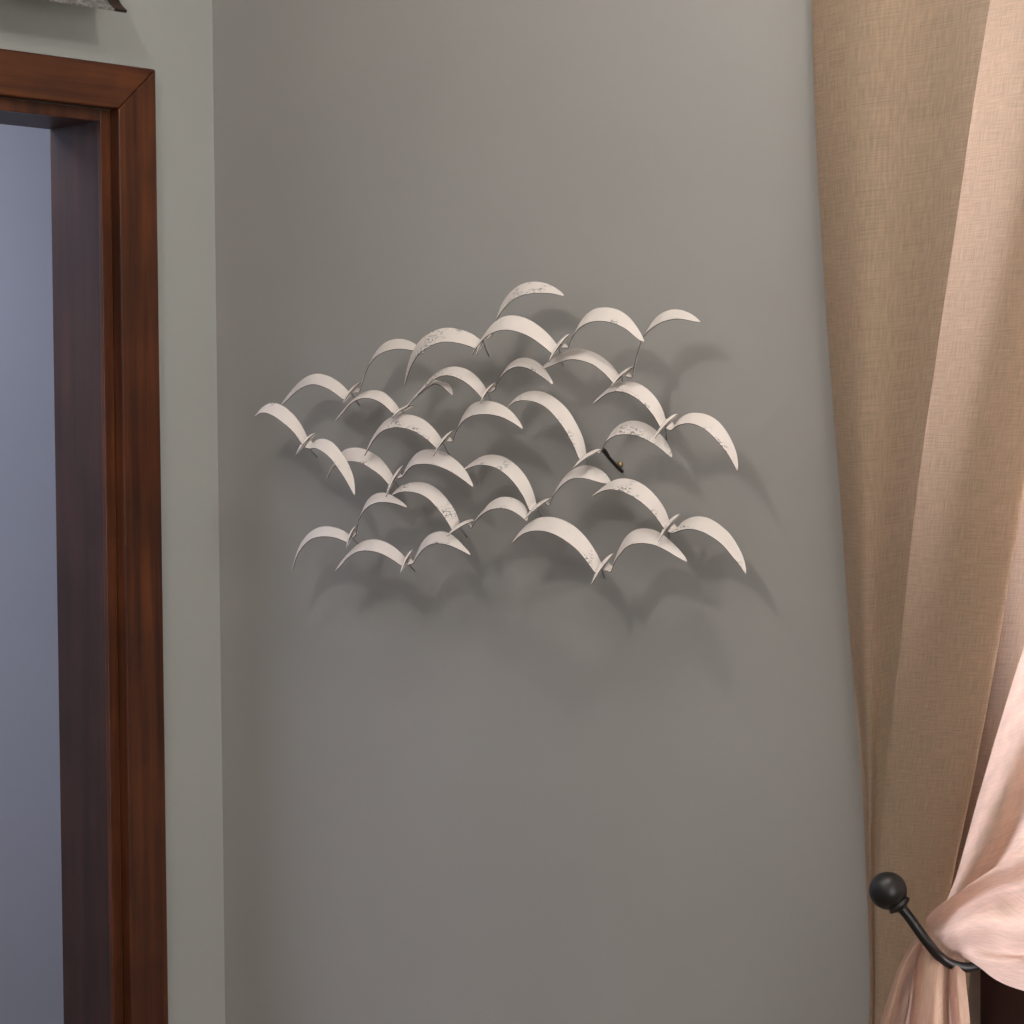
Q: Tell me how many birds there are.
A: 17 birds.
